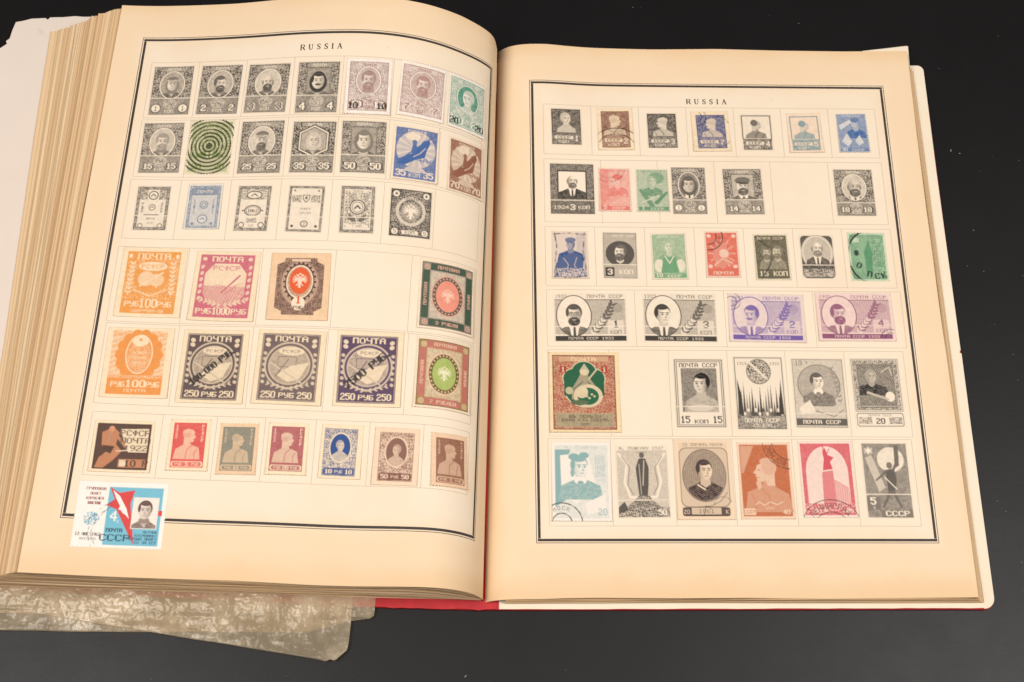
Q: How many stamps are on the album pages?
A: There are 72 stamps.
